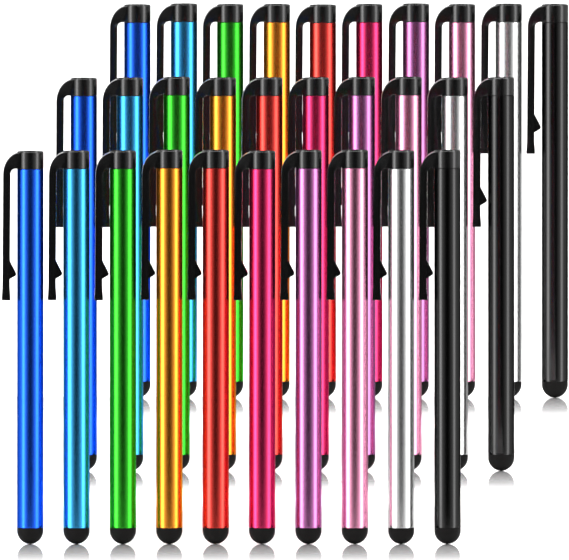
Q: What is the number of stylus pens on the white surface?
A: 30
